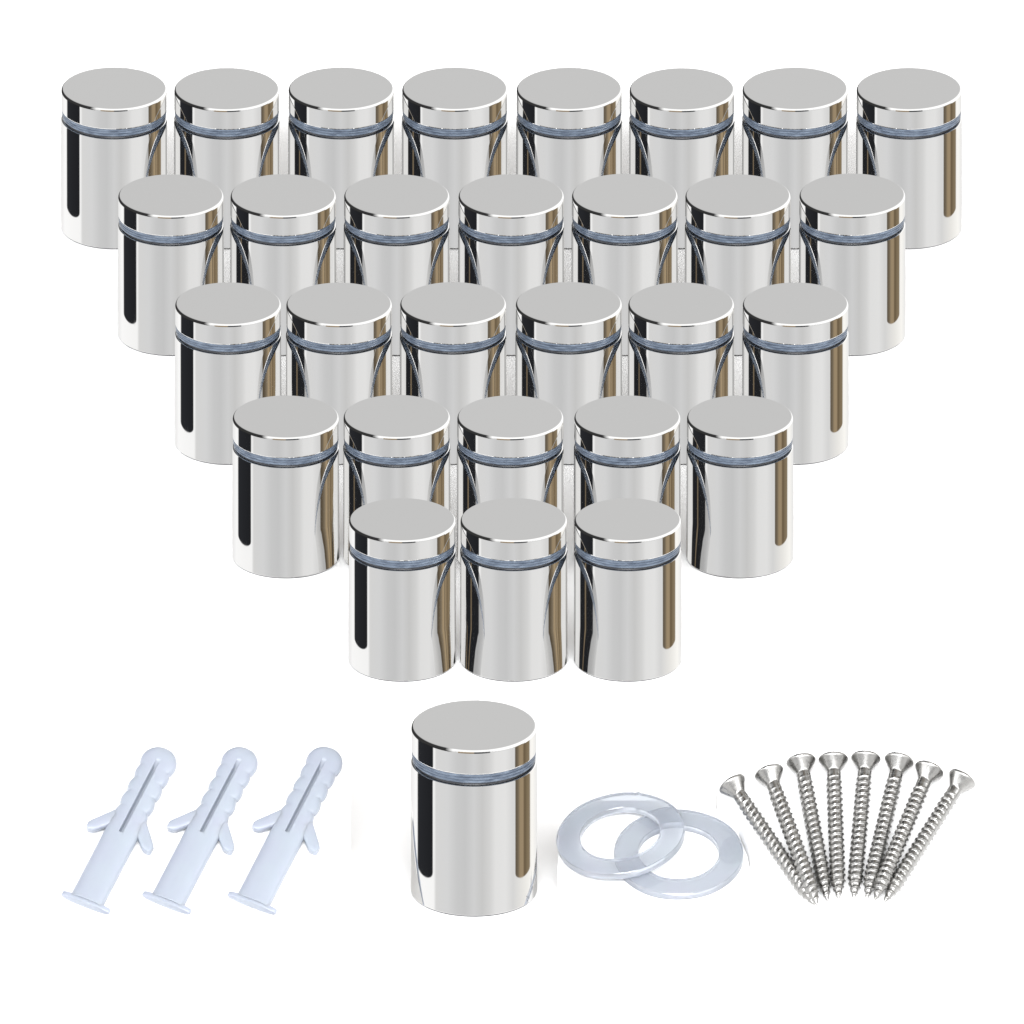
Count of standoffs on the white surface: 30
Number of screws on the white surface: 8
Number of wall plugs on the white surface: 3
